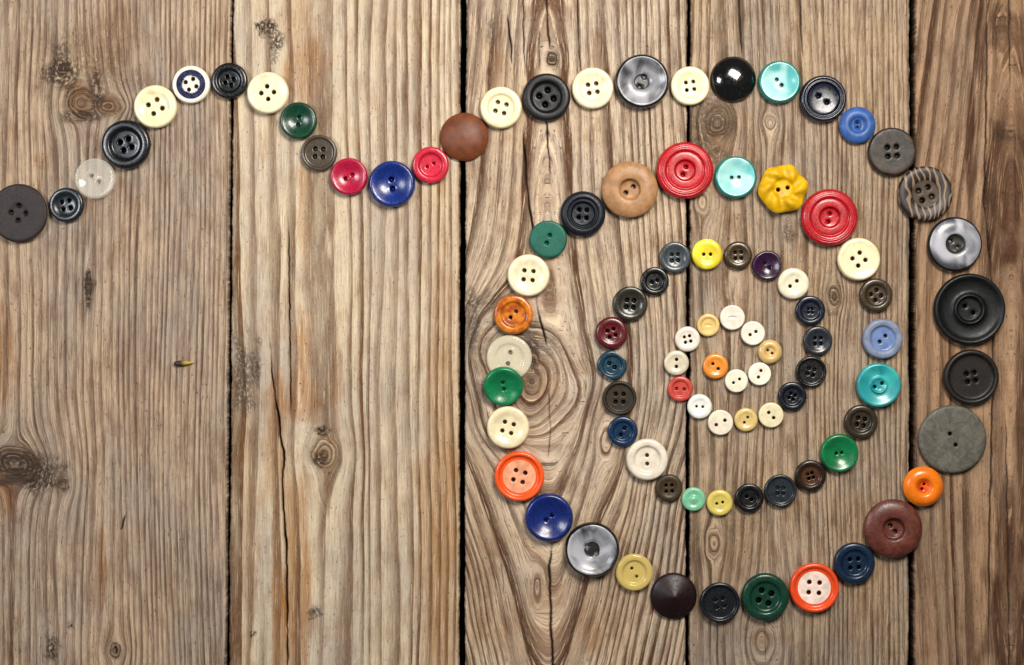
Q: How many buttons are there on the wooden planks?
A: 94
